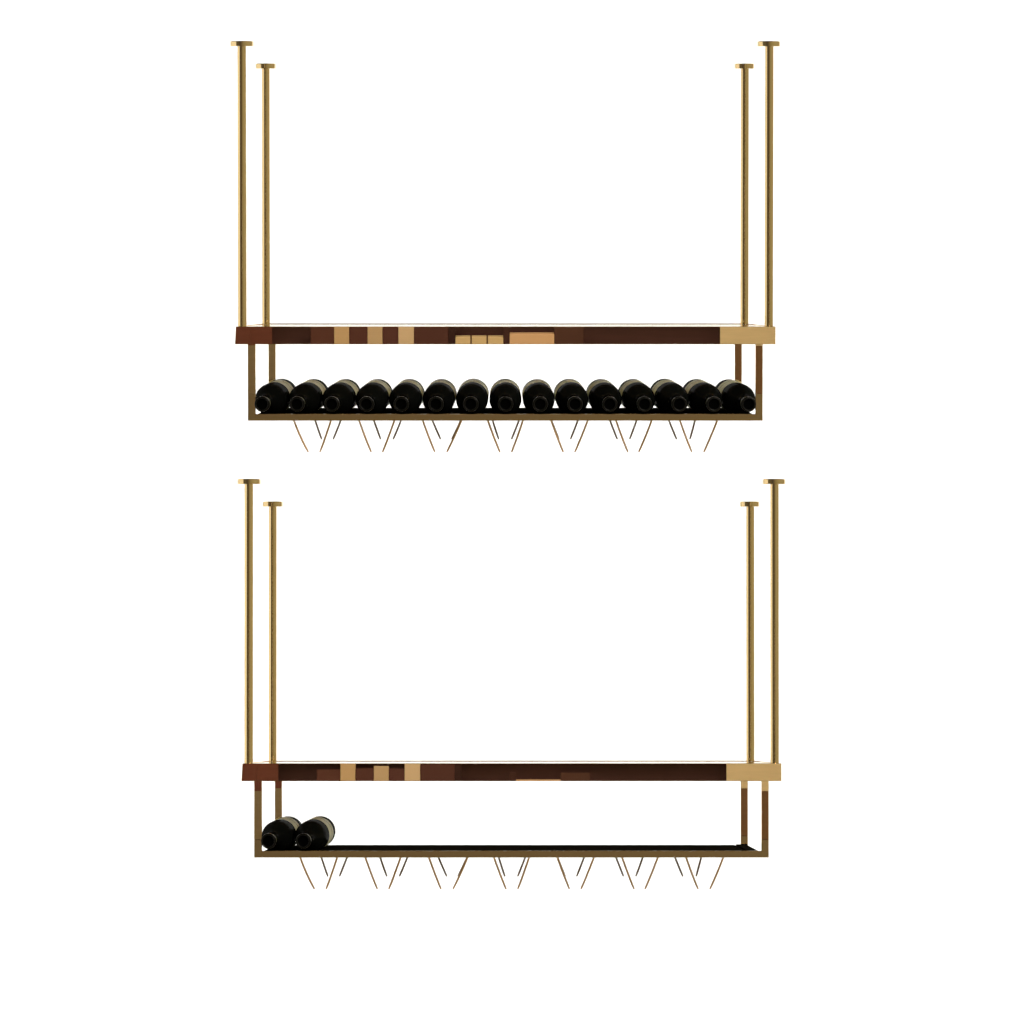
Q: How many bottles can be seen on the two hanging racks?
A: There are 17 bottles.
